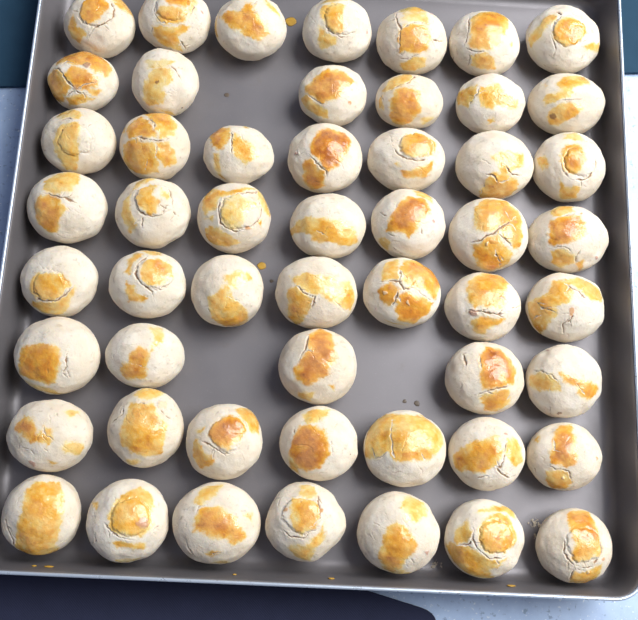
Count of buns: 53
